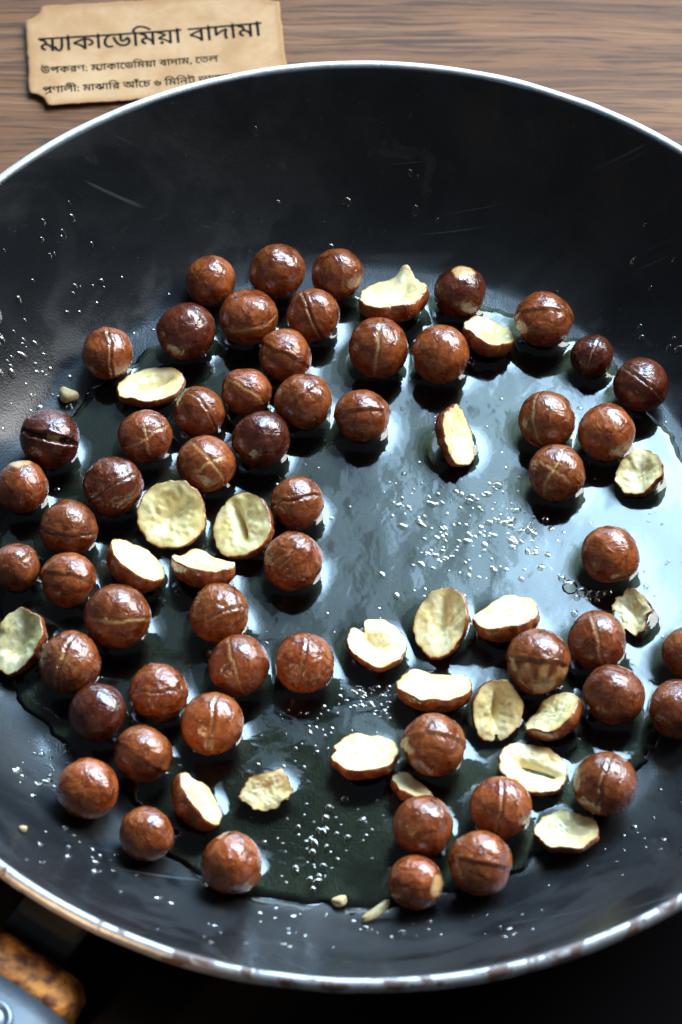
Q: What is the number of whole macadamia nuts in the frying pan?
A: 56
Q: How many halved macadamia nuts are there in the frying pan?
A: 23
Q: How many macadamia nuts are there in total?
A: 79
